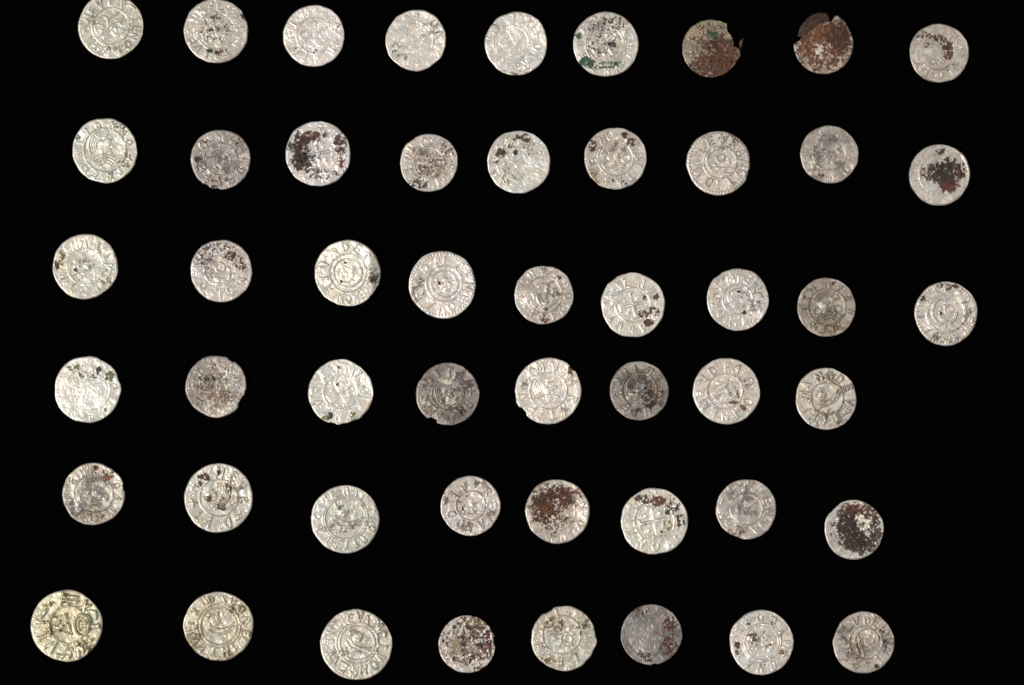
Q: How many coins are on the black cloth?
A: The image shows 51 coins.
